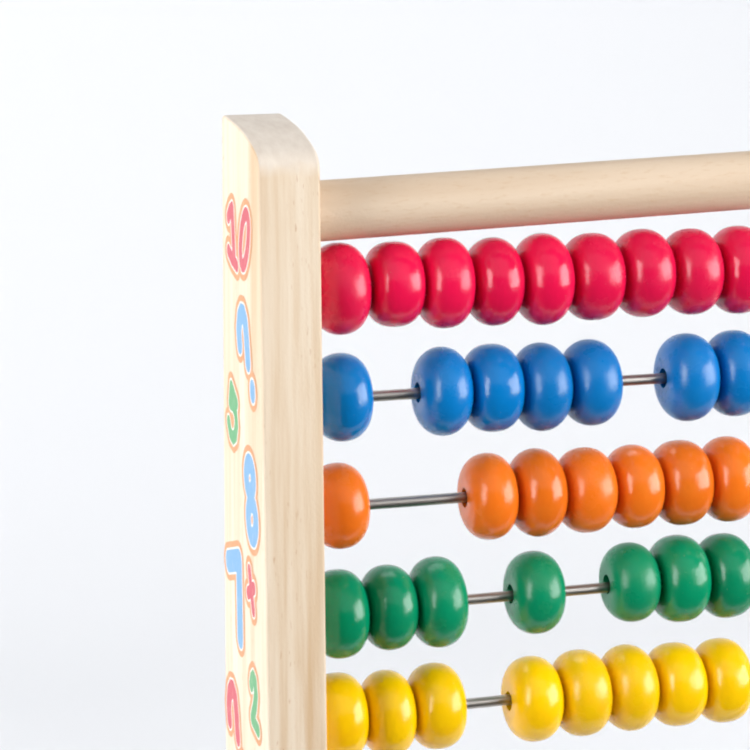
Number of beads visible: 38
